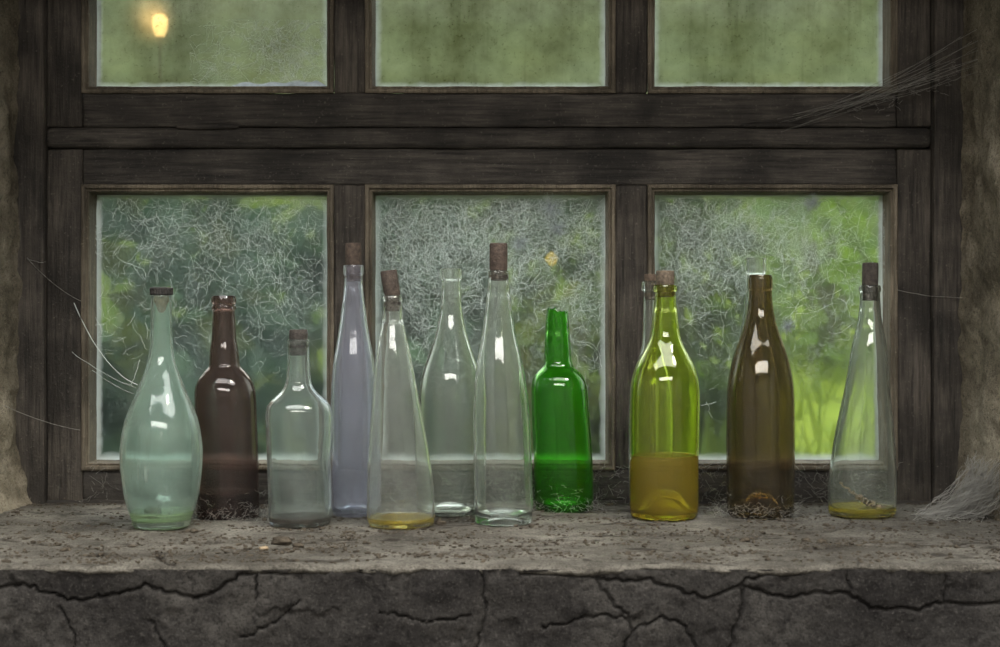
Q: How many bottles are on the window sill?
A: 13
